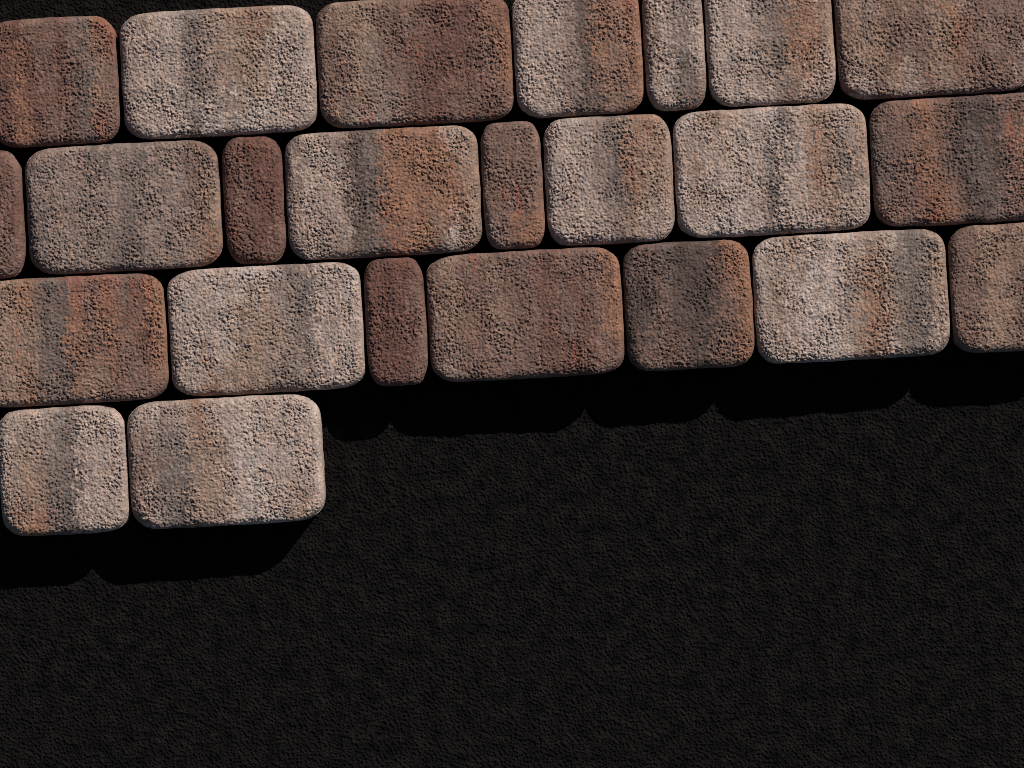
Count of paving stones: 24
